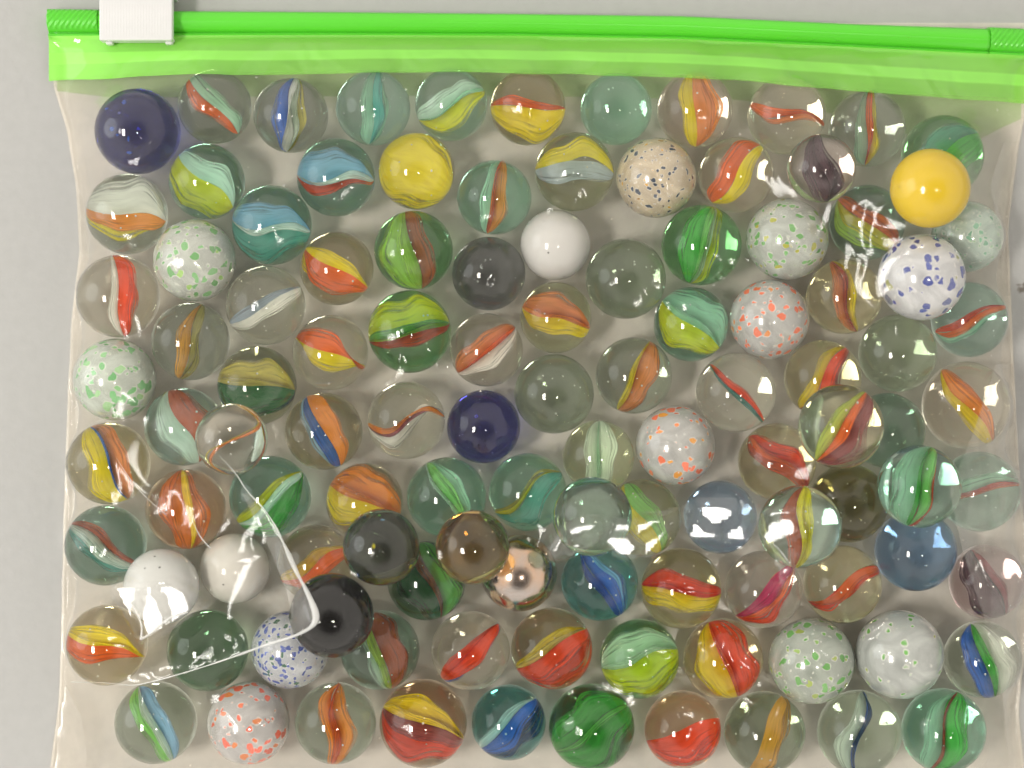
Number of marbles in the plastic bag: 111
